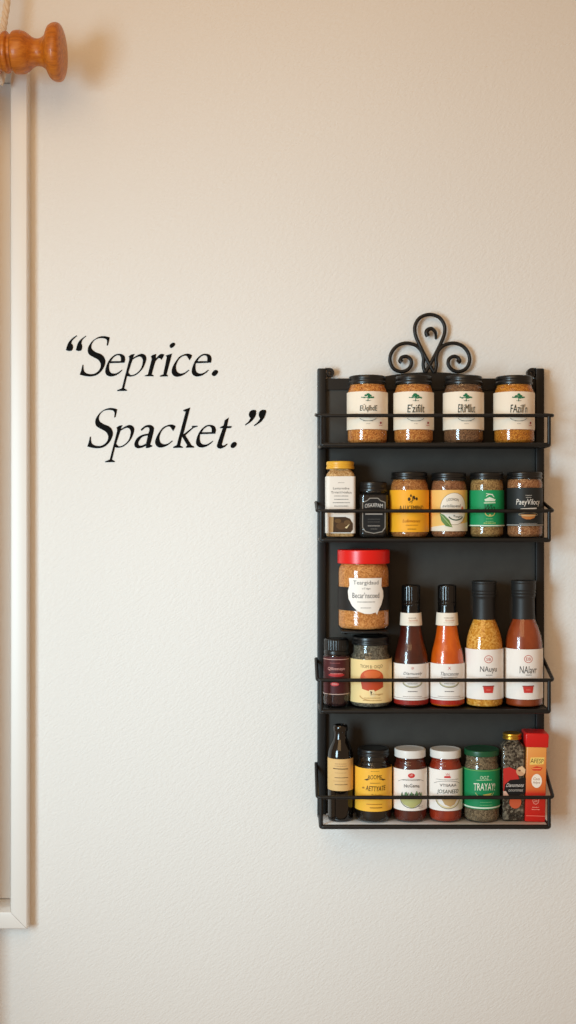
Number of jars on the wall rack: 18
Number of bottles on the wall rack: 5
